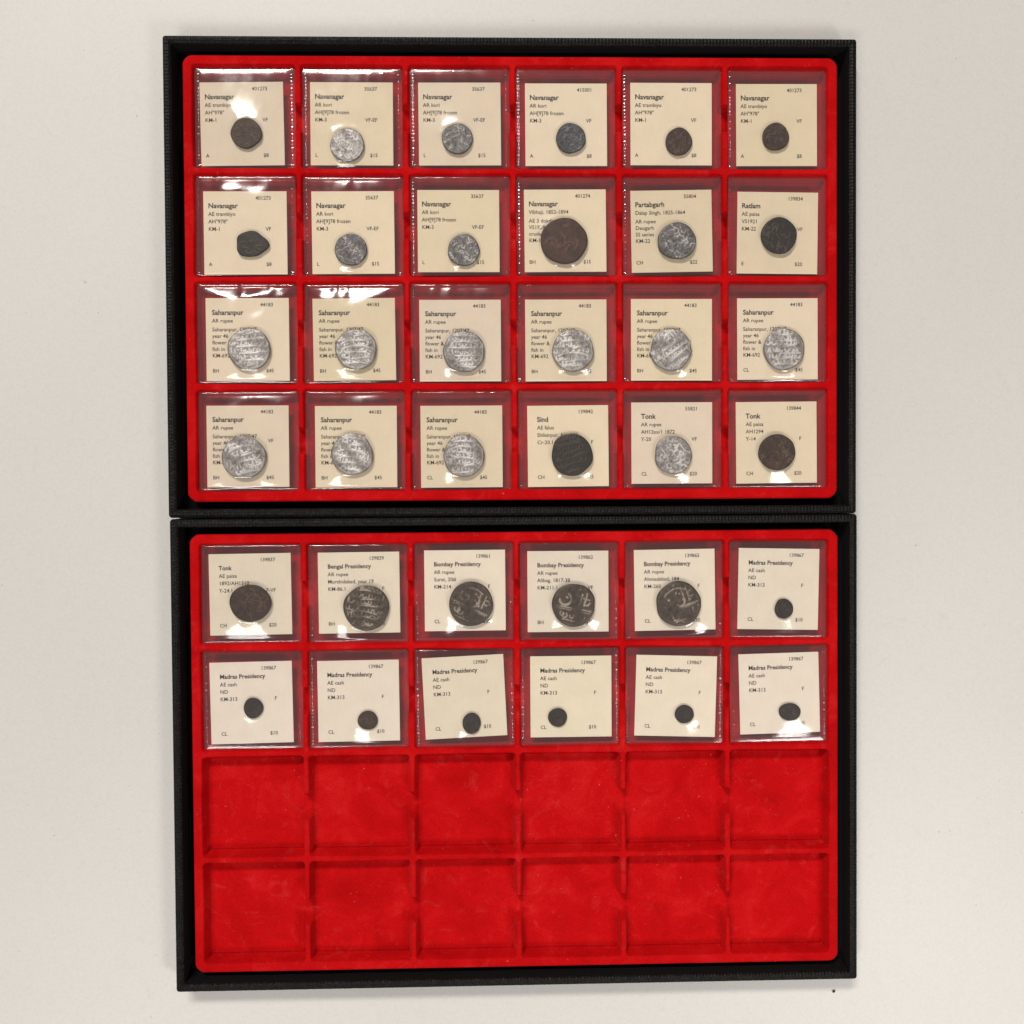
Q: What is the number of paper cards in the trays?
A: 36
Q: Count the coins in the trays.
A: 36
